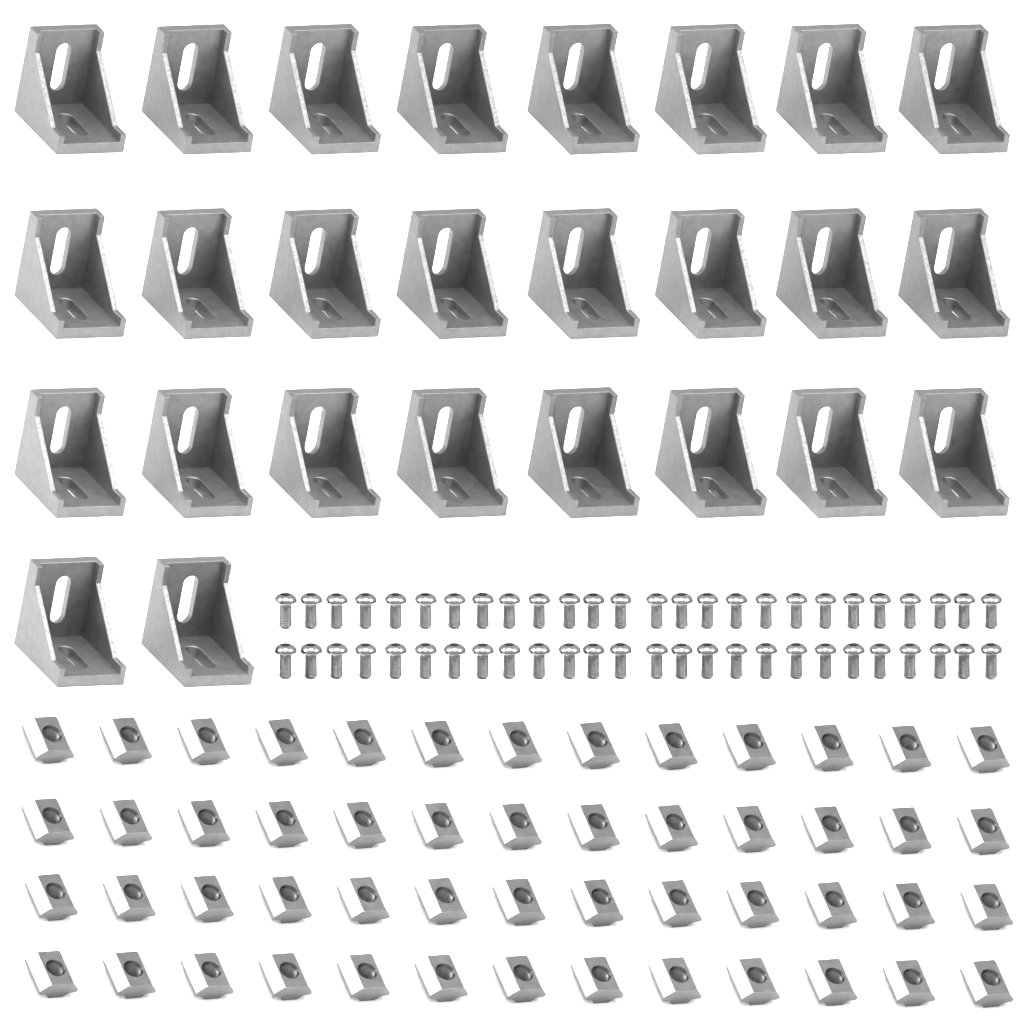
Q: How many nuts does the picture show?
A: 52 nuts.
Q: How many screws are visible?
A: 52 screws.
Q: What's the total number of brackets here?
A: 26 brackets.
